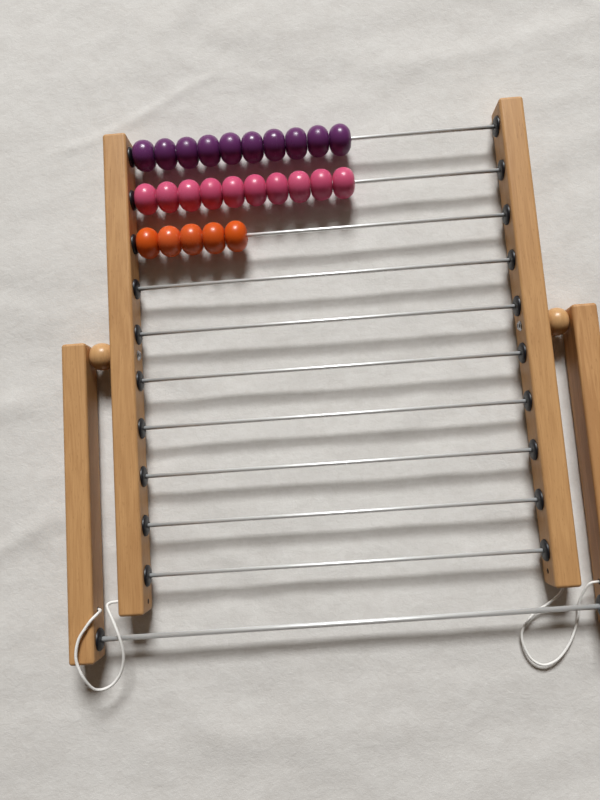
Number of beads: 25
